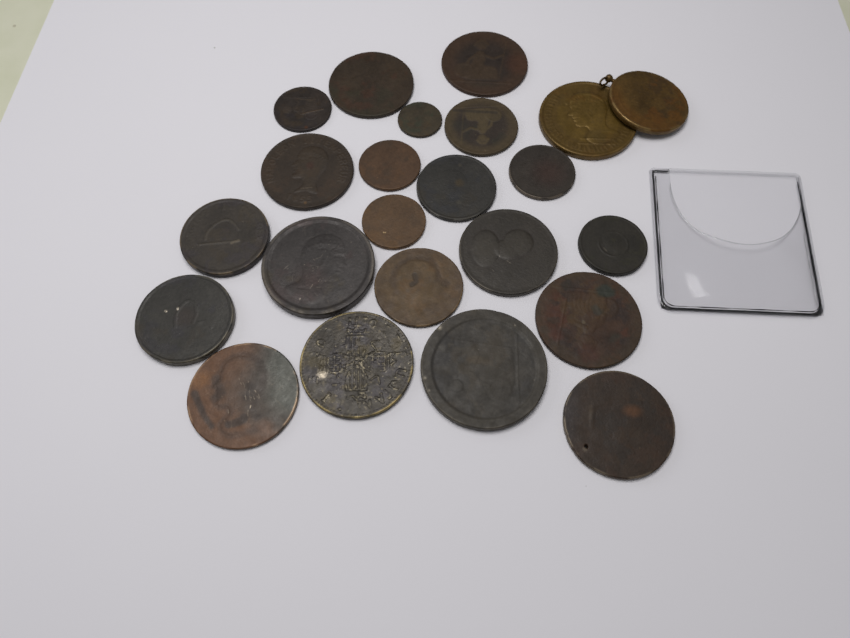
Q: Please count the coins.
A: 21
